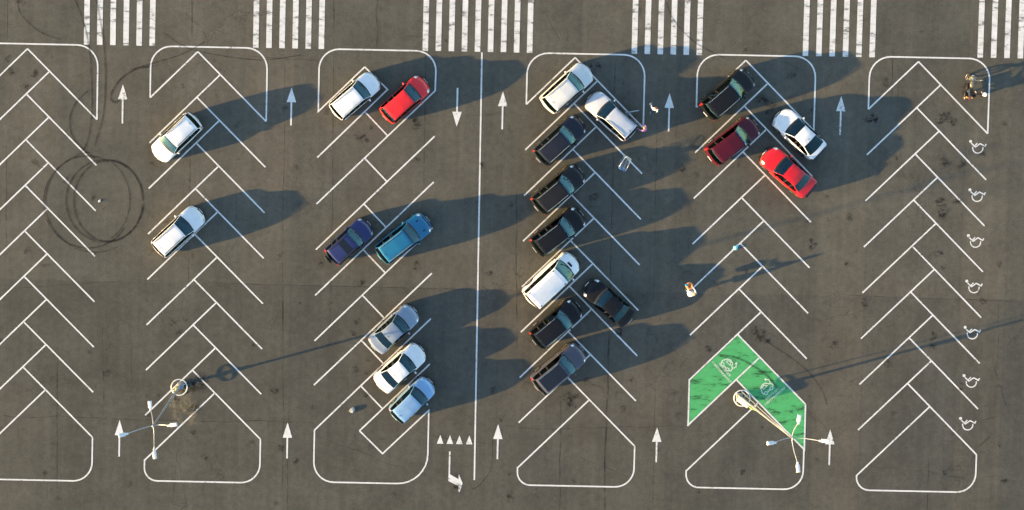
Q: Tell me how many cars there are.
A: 22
